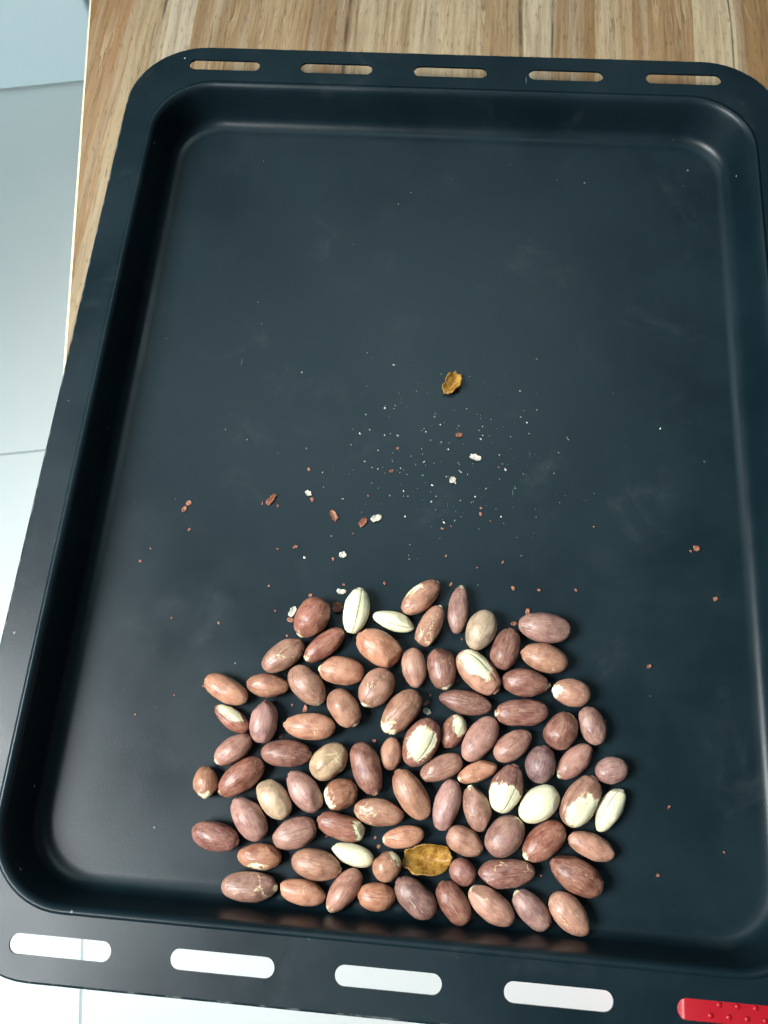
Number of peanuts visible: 84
